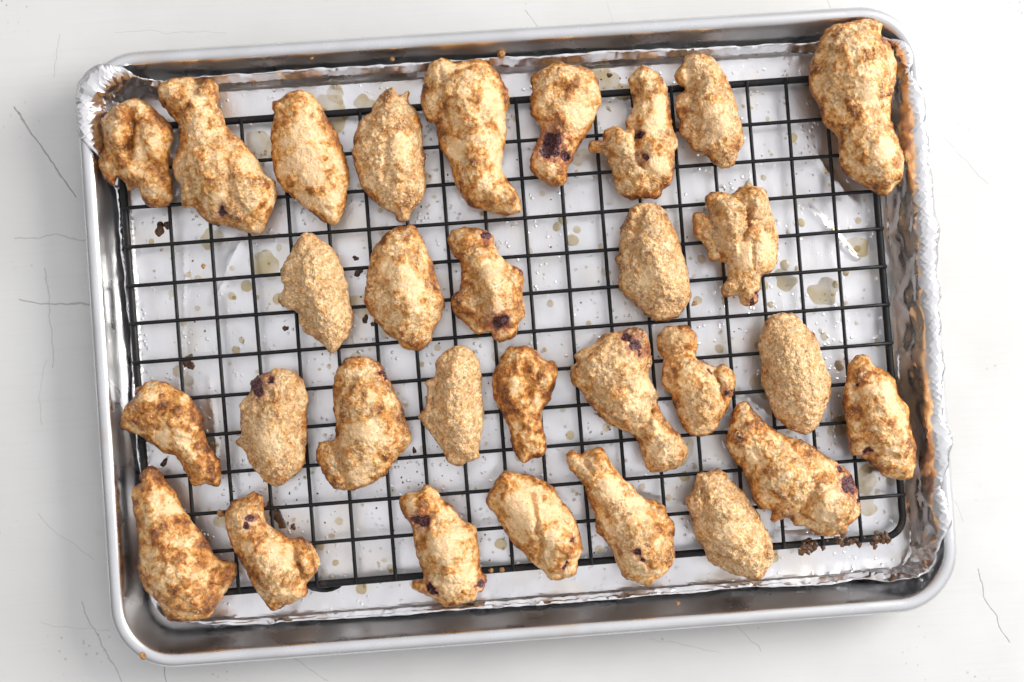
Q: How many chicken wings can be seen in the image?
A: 30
